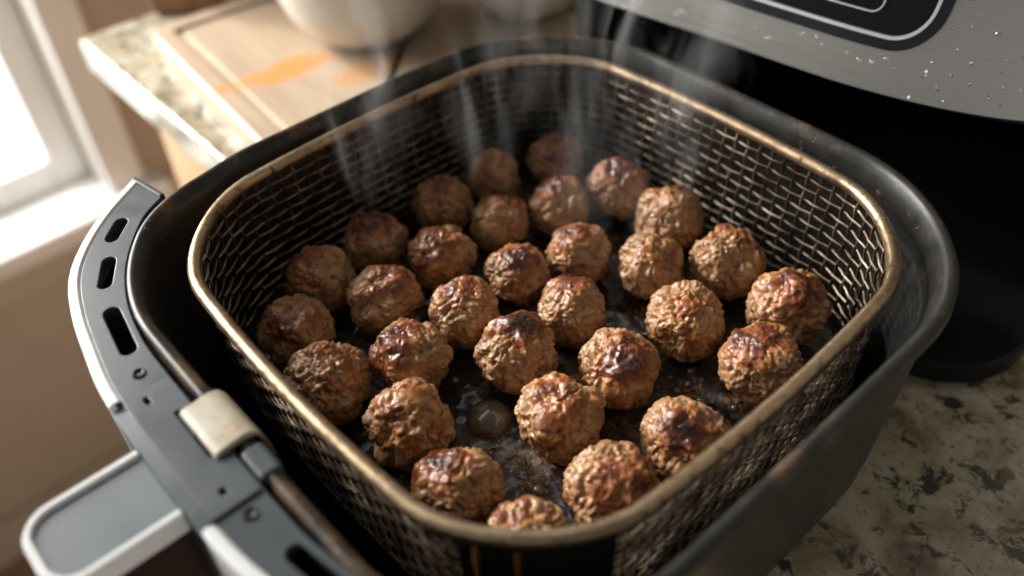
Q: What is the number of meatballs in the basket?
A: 31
